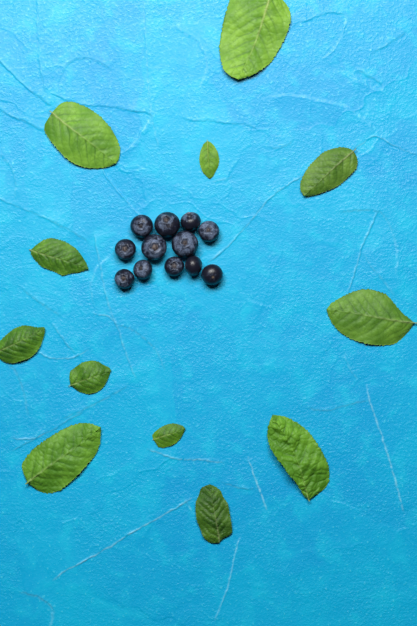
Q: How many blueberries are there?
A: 12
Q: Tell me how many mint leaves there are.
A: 12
